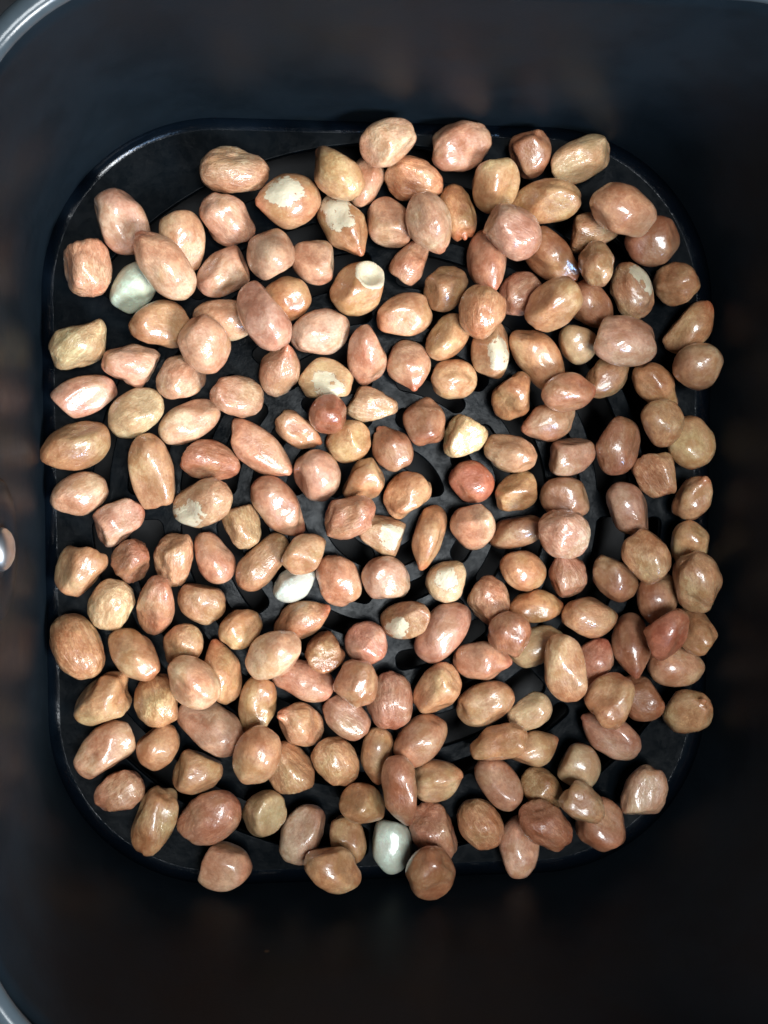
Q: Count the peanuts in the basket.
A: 200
